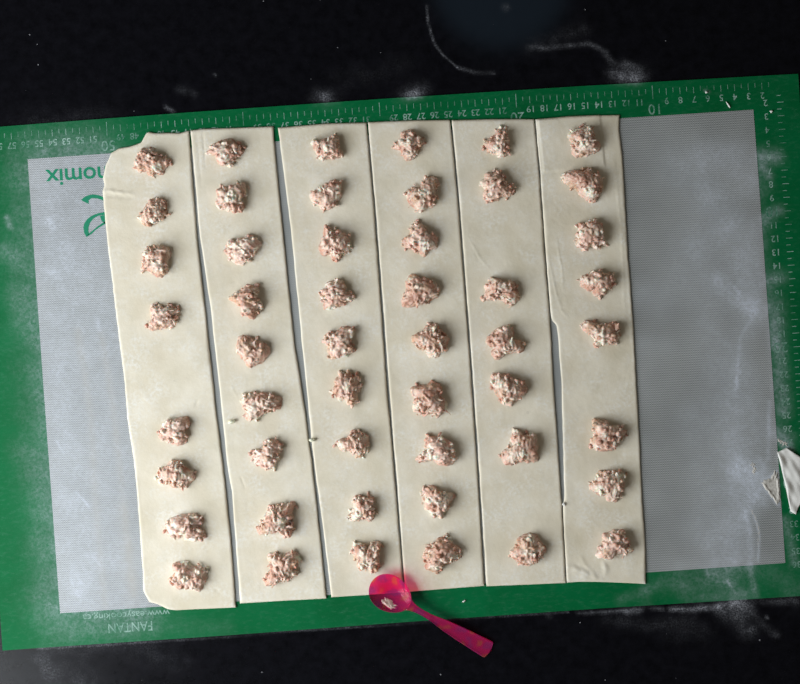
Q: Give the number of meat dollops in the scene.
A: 50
